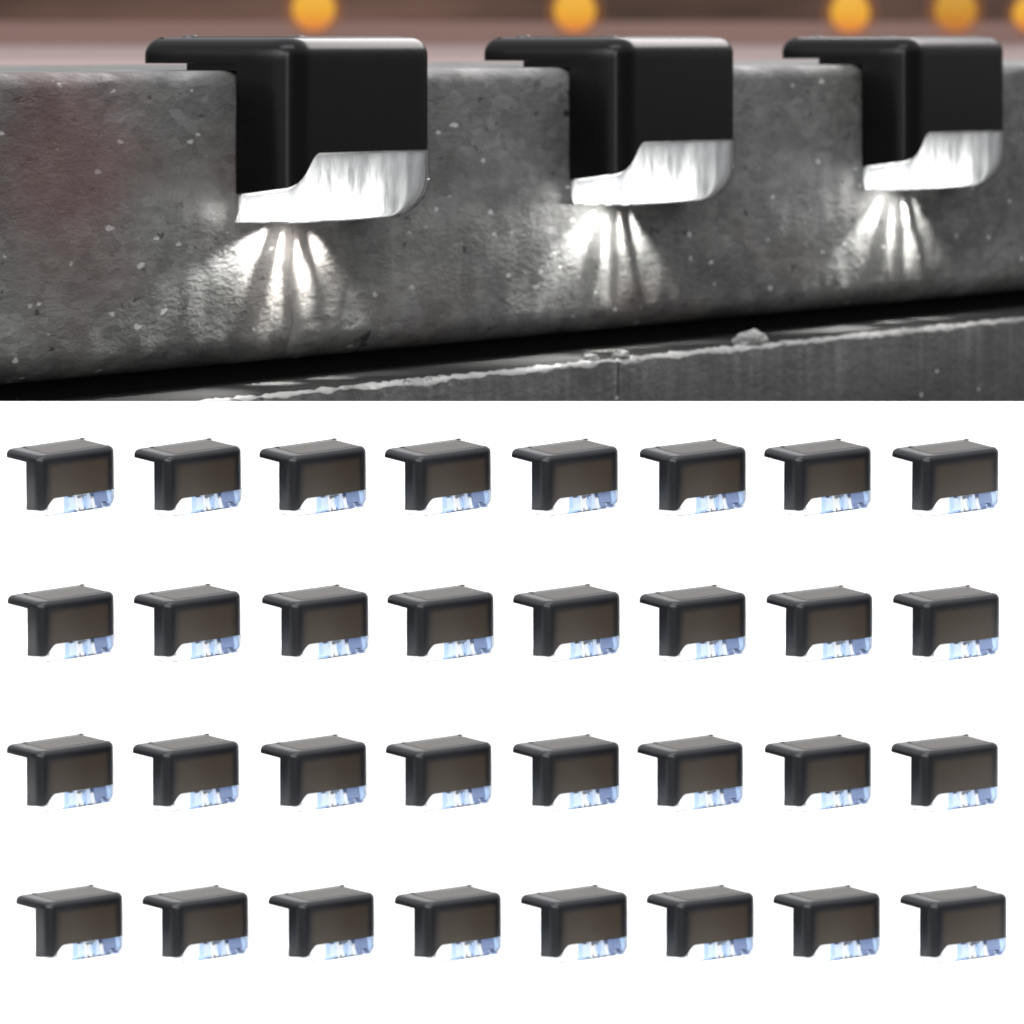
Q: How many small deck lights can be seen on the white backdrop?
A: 32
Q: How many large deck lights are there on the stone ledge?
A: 3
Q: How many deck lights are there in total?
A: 35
